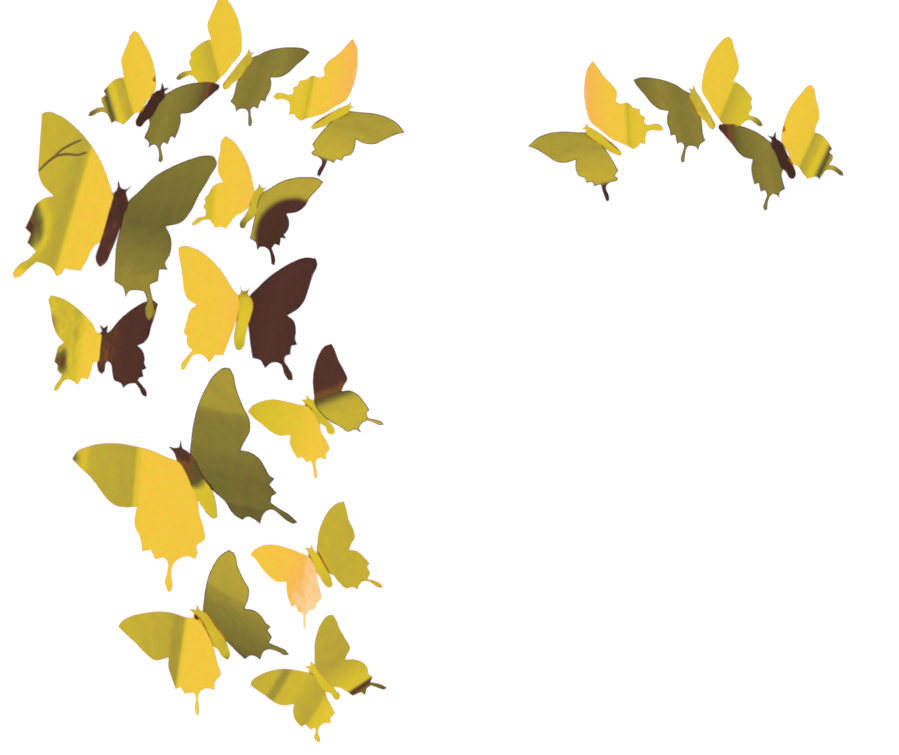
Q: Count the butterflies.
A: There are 15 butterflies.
